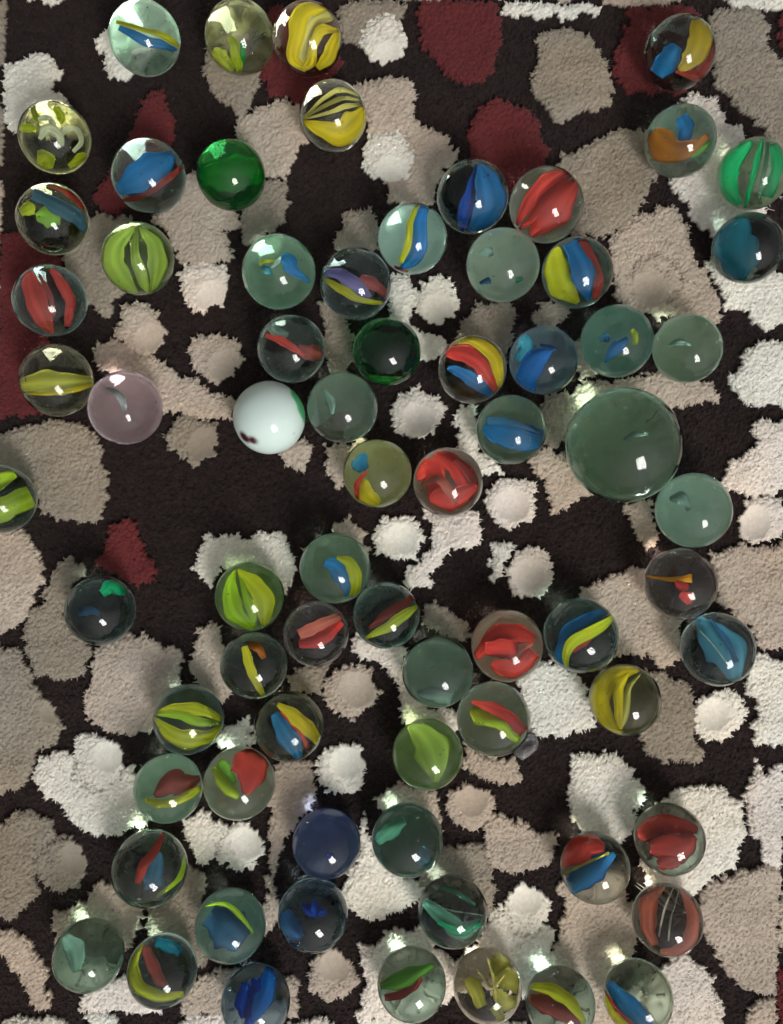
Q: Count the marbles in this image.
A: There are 71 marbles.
